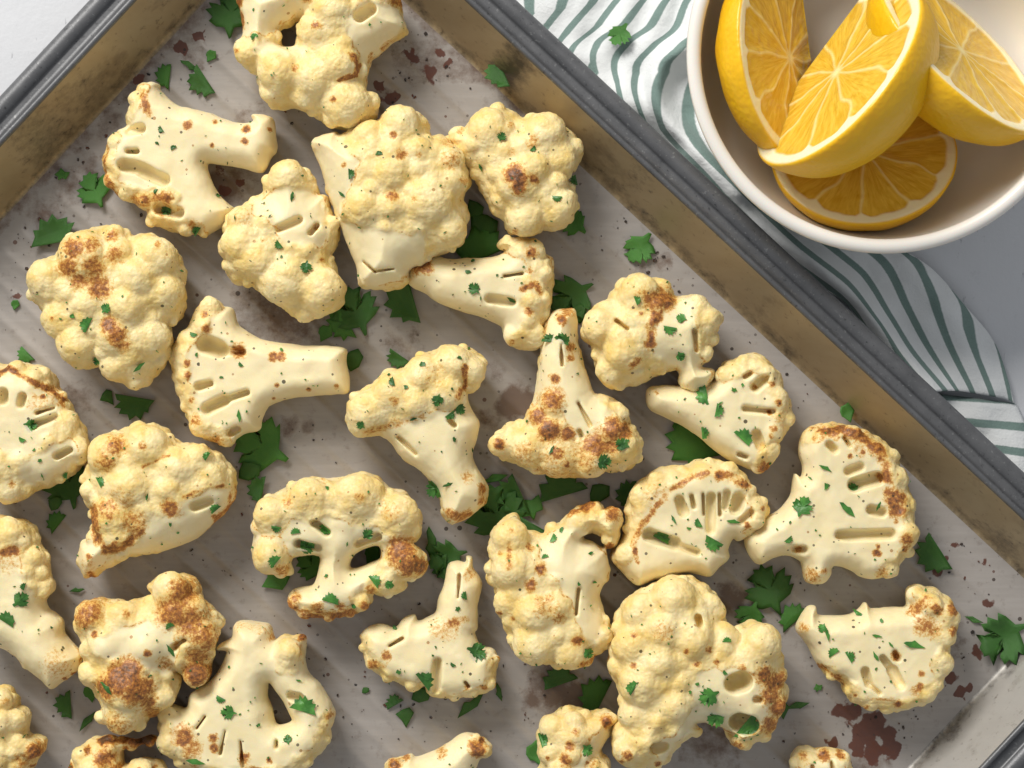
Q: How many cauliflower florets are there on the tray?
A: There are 29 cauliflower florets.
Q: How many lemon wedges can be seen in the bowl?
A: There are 4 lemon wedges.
